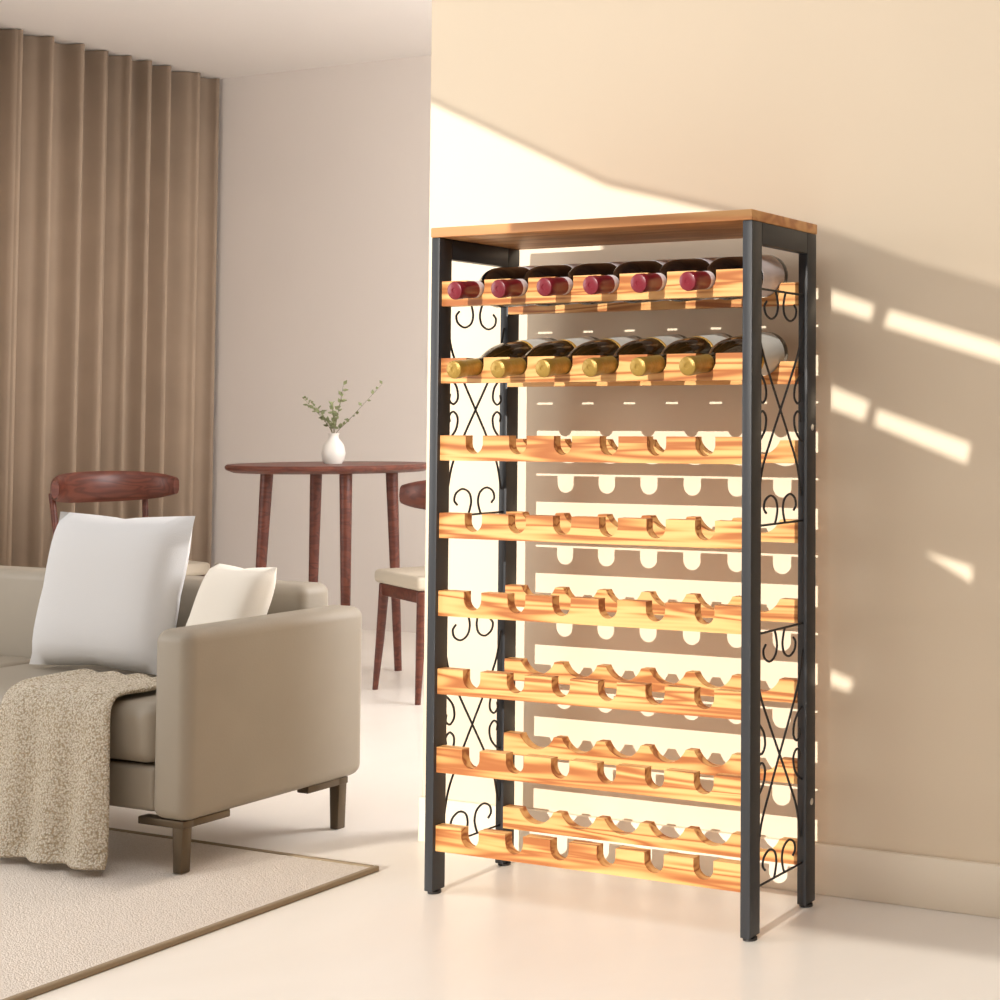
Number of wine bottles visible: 12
